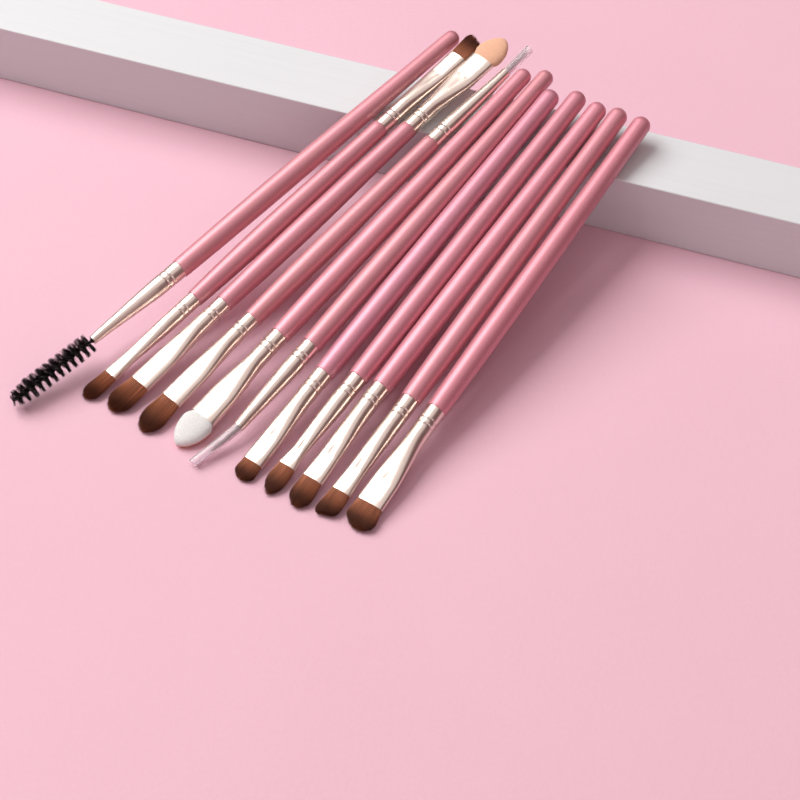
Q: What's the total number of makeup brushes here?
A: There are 11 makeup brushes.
